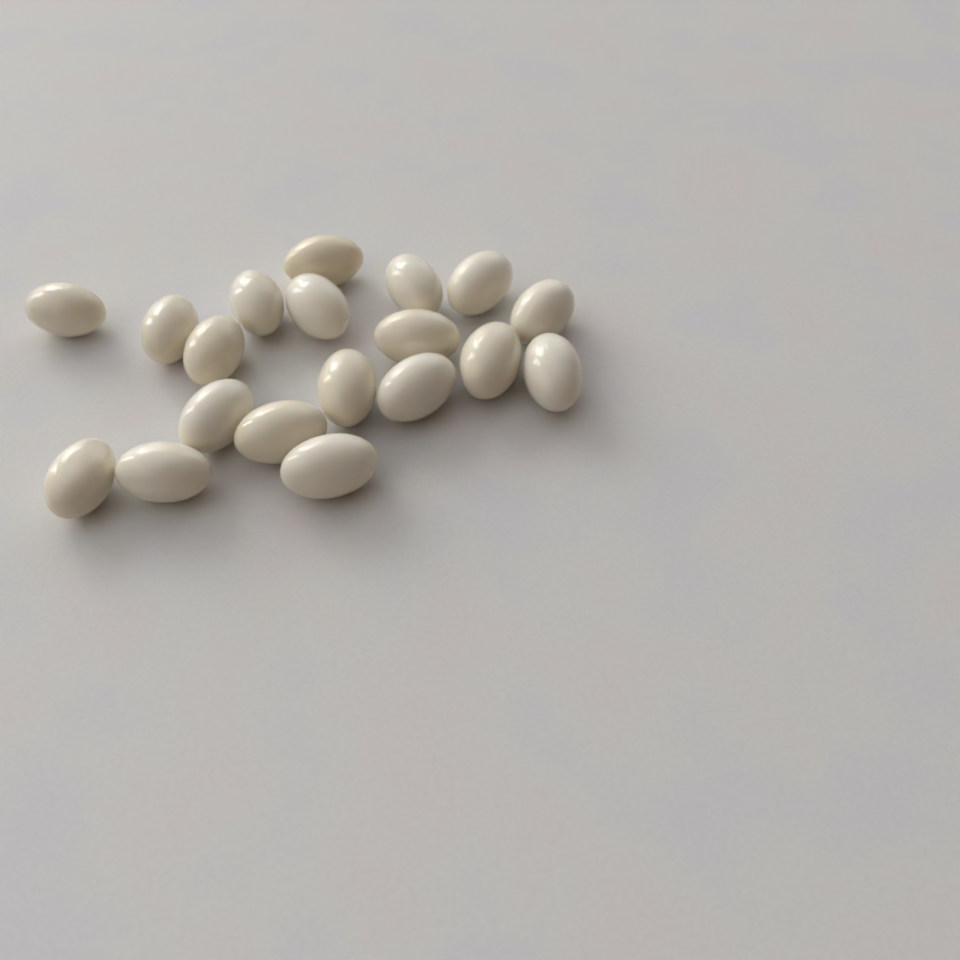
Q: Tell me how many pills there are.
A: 19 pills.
